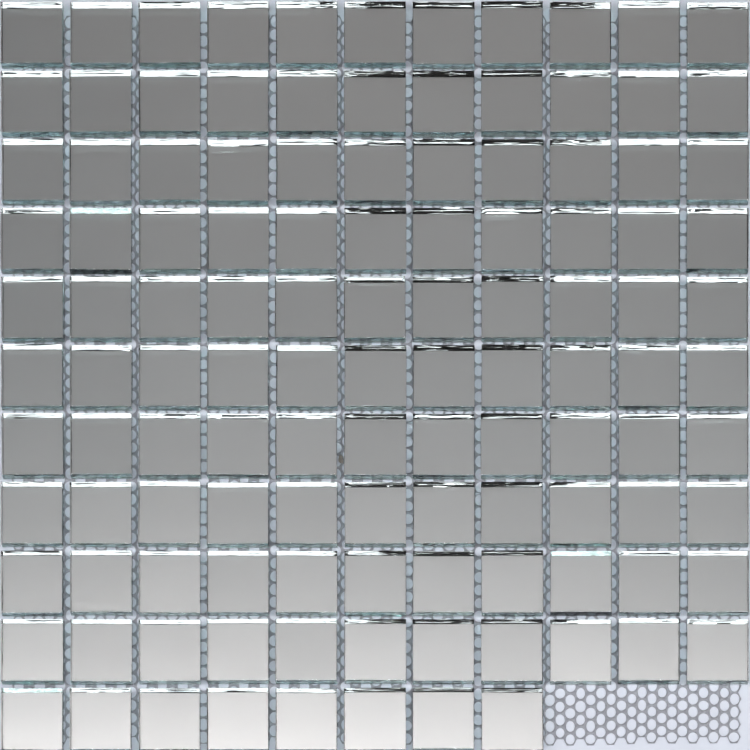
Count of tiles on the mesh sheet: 118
